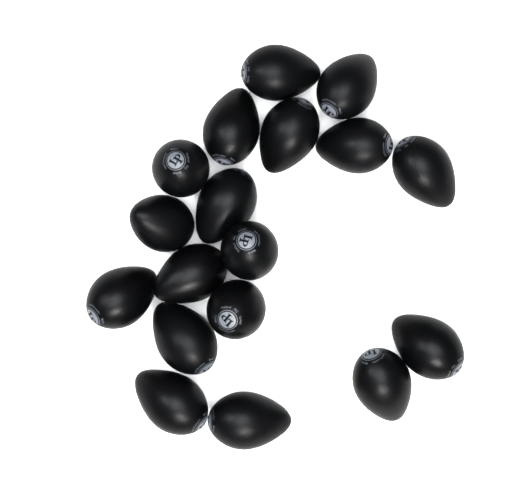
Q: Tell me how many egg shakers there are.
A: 18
